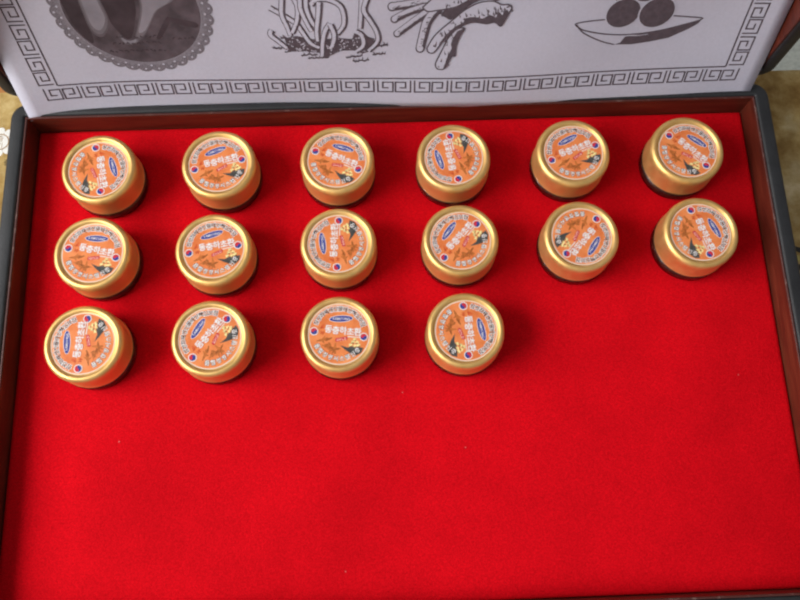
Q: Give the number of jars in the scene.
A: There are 16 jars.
